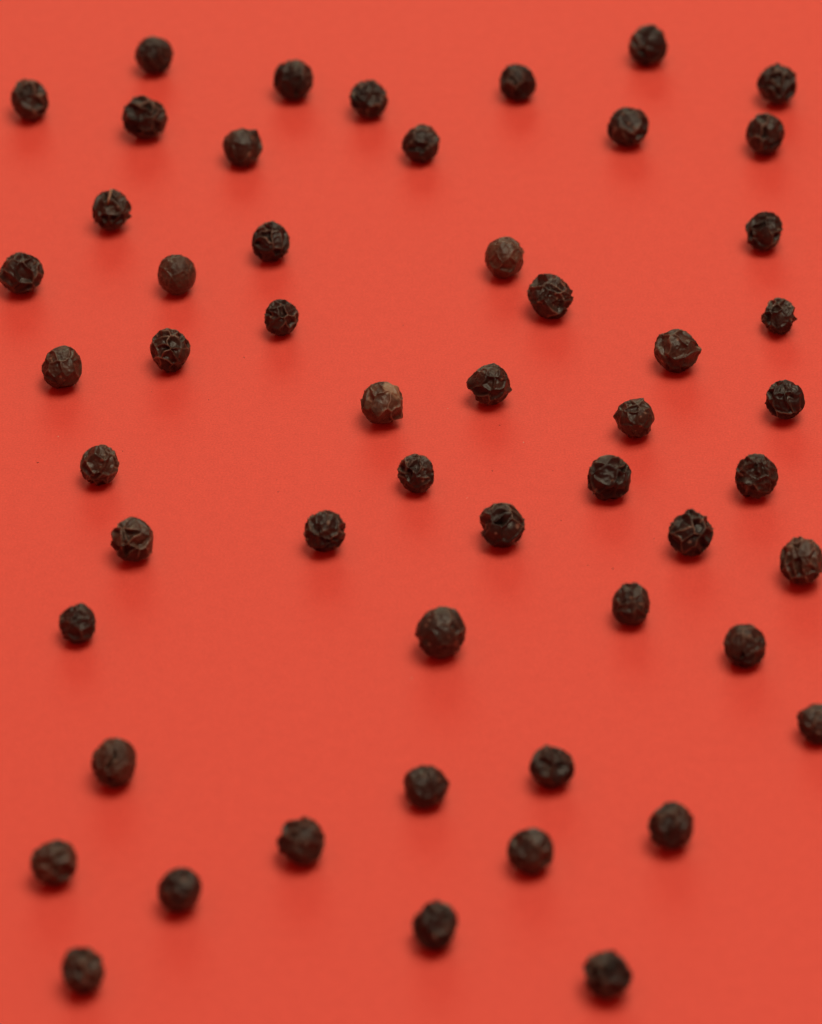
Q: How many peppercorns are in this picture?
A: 53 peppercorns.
